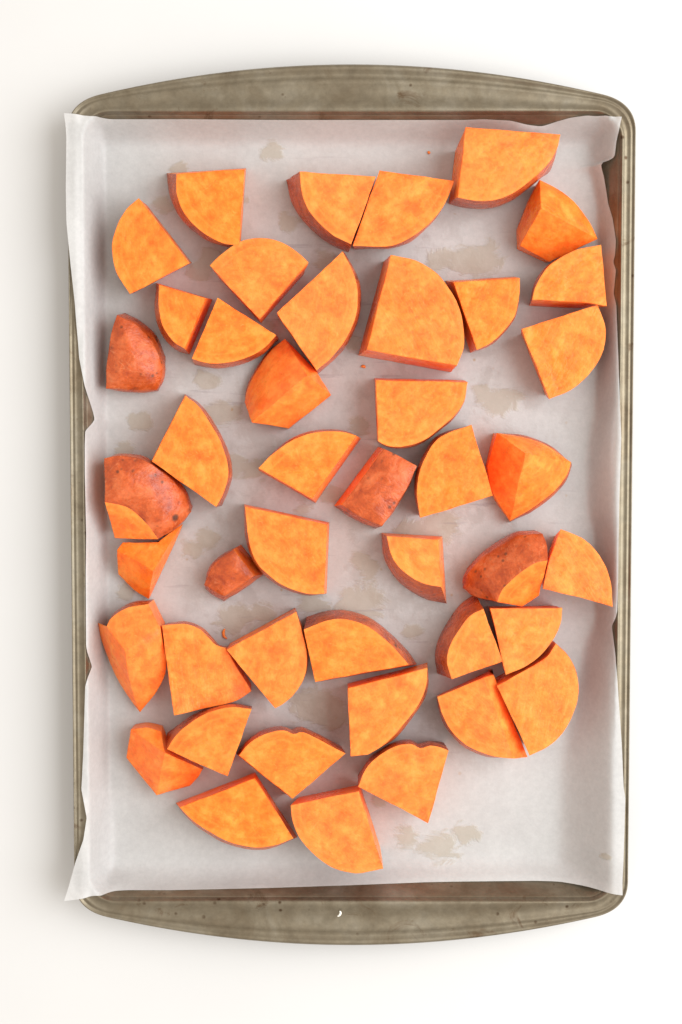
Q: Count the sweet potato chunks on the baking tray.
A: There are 44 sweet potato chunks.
